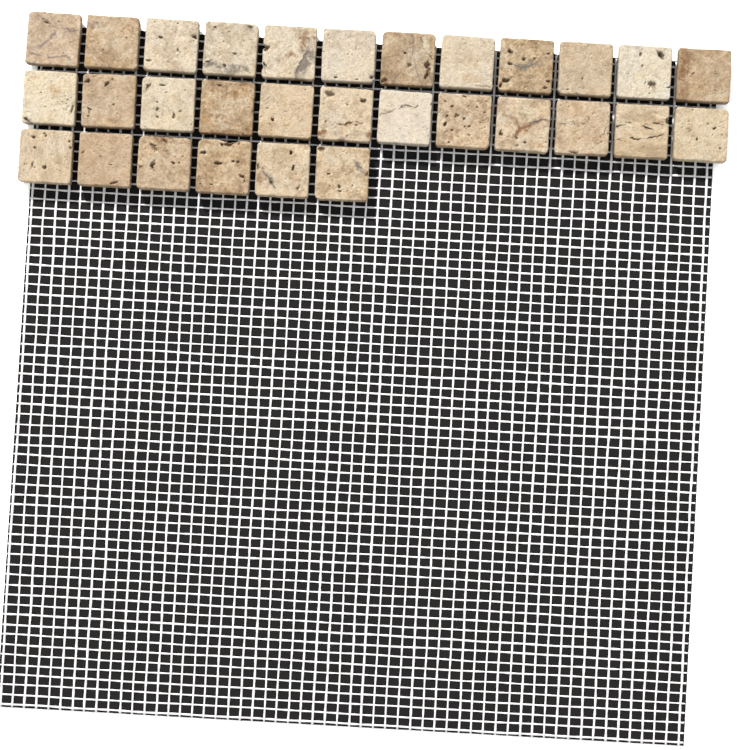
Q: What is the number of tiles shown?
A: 30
